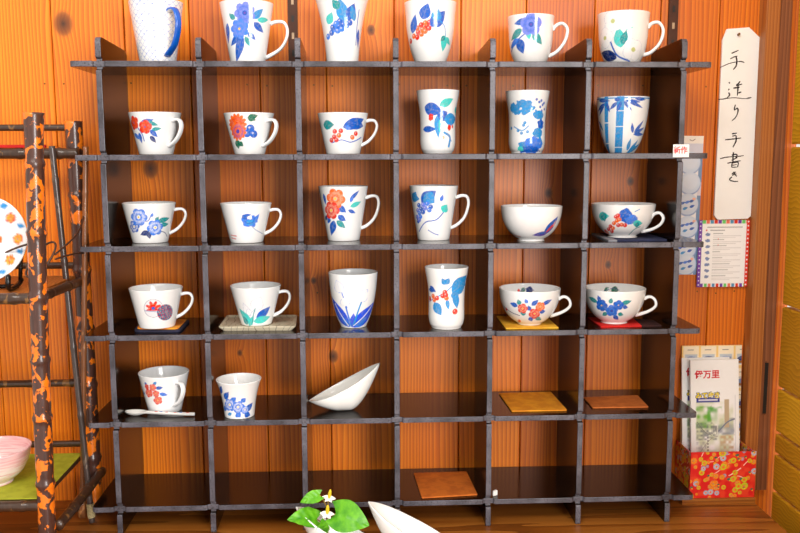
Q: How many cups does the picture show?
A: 26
